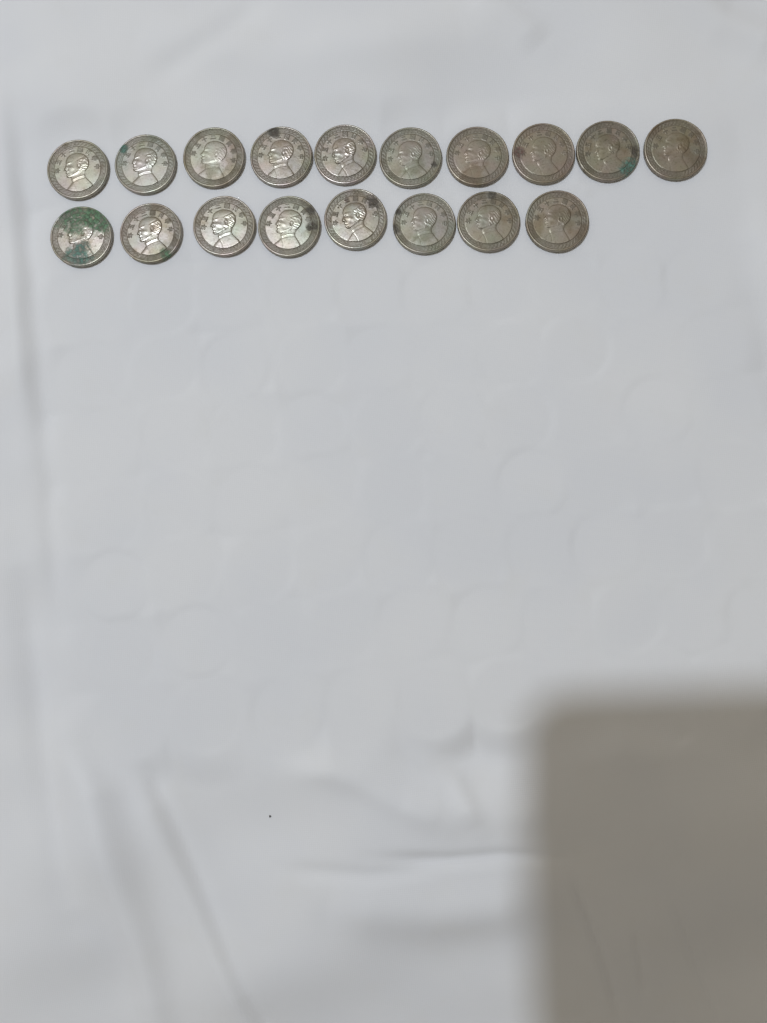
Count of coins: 18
